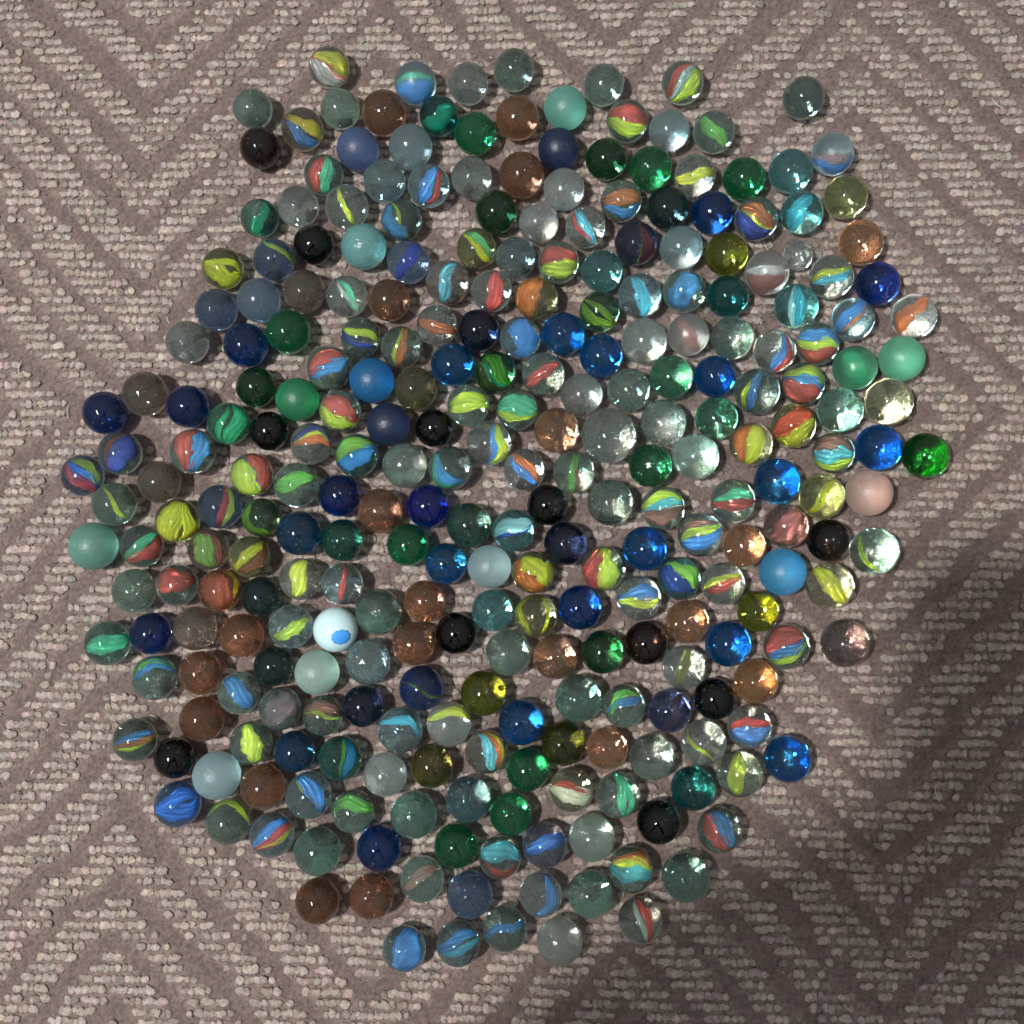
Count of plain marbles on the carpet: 154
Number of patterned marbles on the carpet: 130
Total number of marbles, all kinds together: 284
